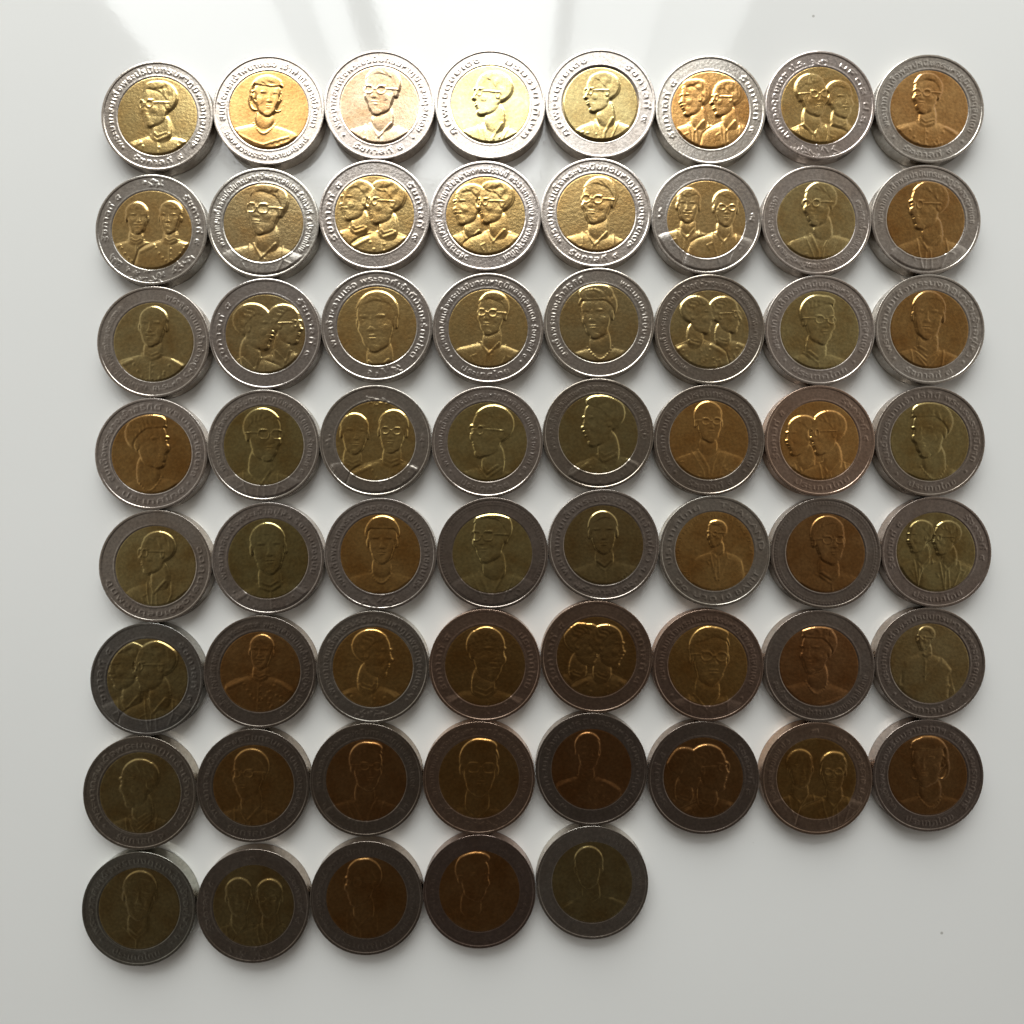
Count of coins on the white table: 61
